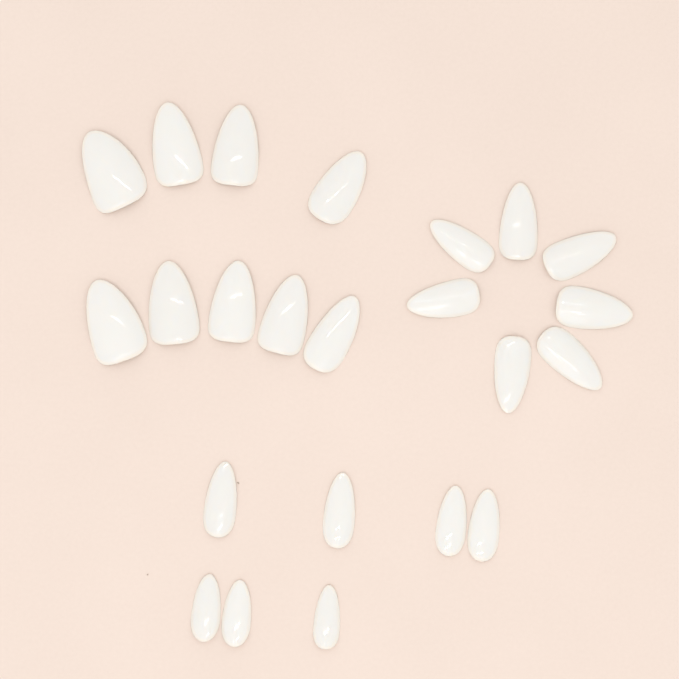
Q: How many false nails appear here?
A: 23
